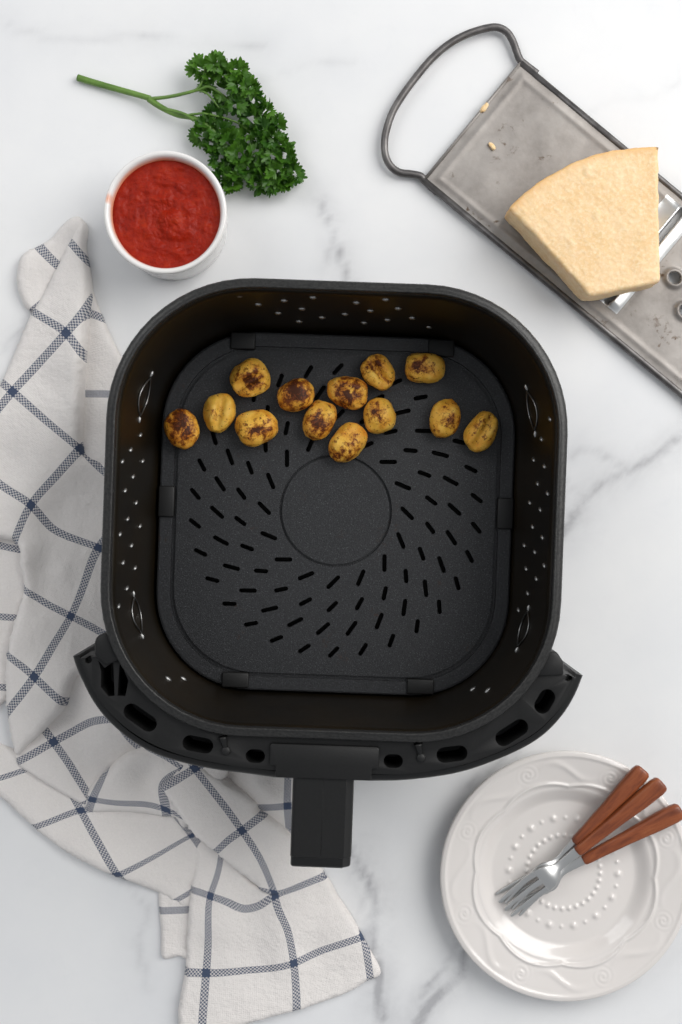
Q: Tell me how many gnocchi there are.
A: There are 13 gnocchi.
